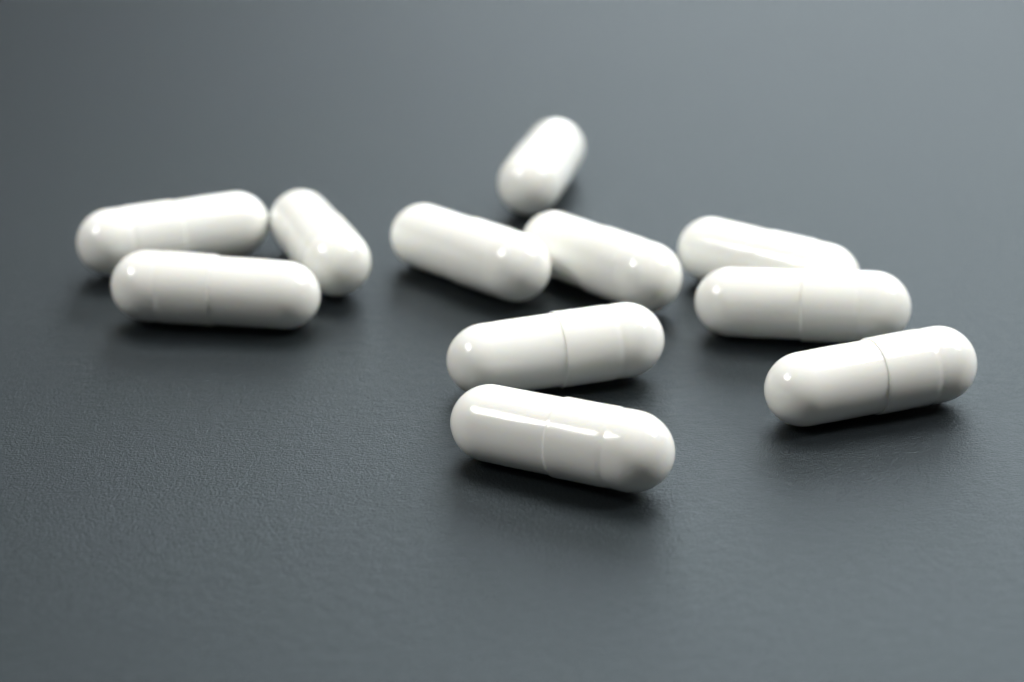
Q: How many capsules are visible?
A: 11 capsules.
